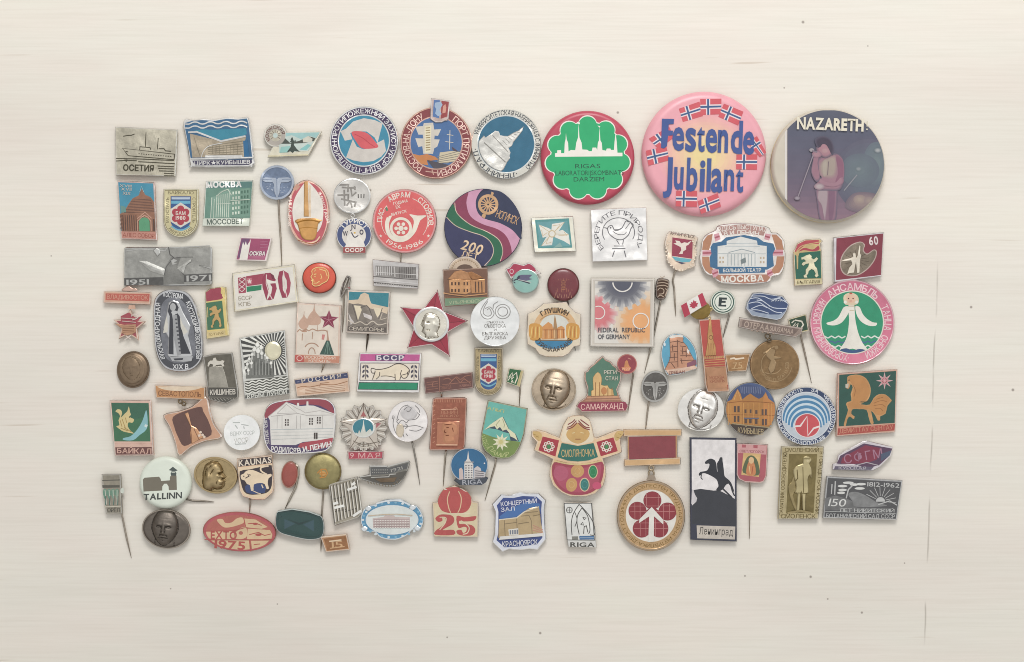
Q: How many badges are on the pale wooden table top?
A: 99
